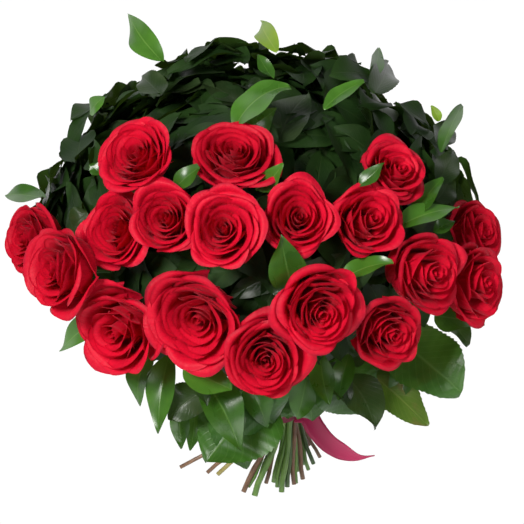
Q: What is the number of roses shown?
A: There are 18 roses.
